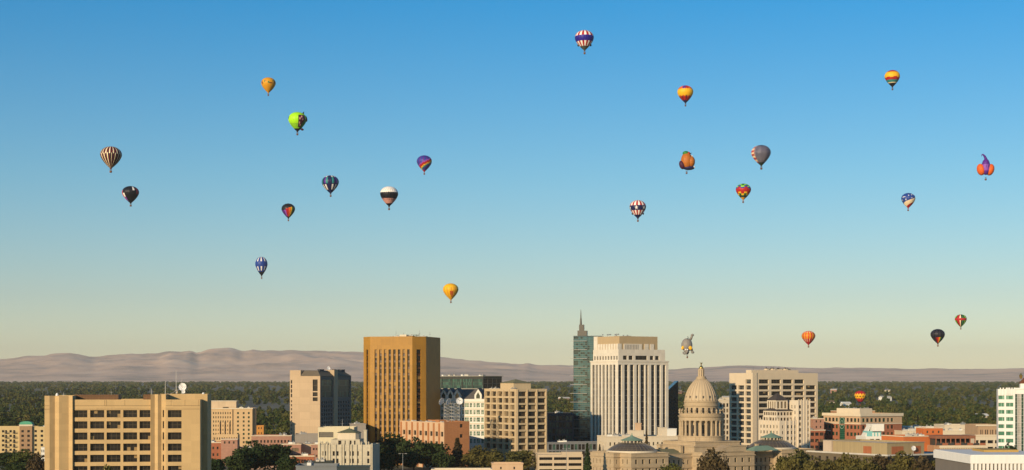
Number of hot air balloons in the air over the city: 24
